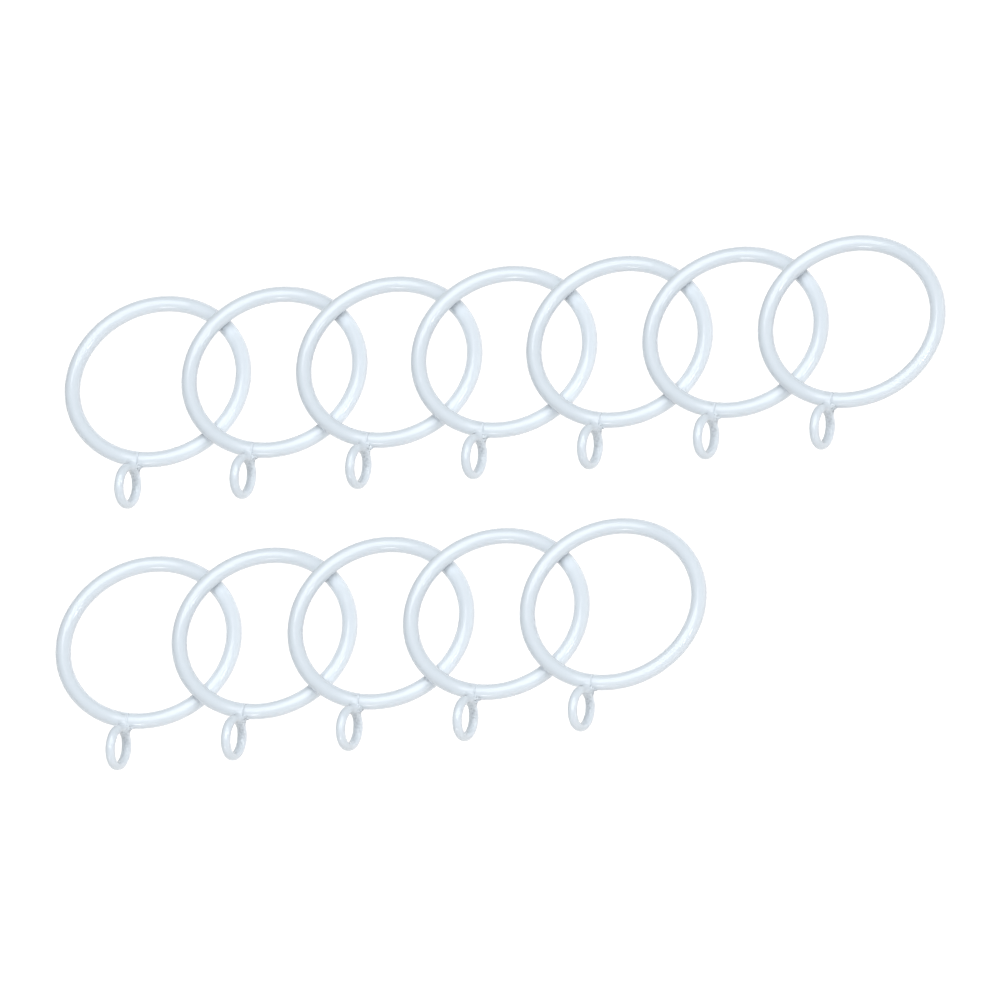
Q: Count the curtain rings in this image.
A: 12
